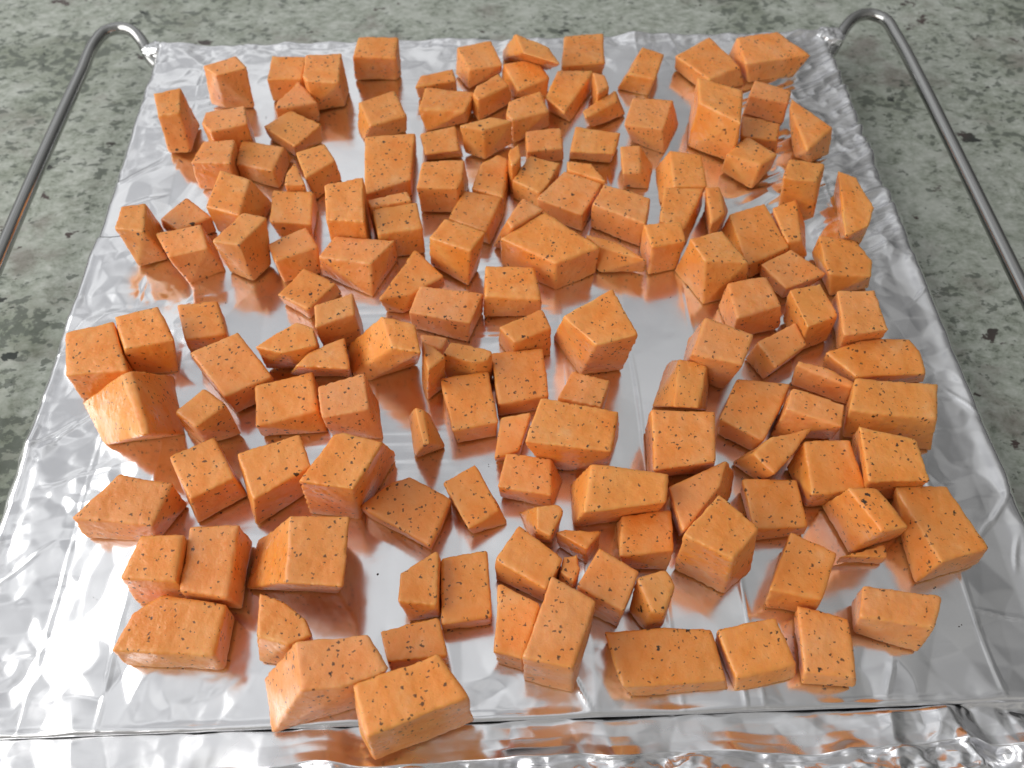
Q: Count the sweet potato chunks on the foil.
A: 153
